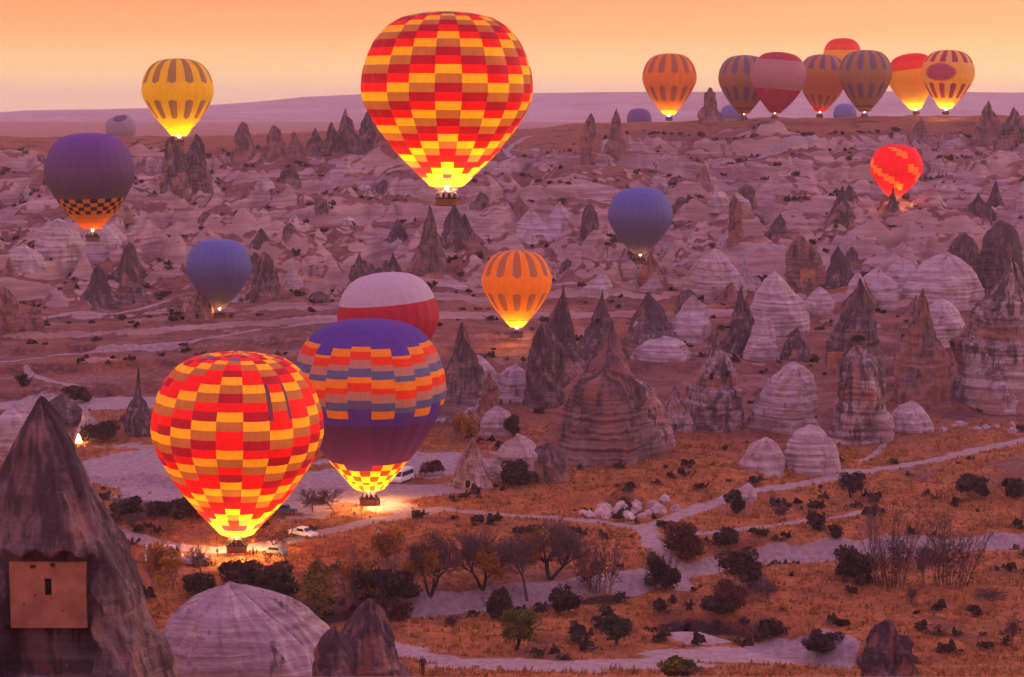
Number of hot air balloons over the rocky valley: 22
